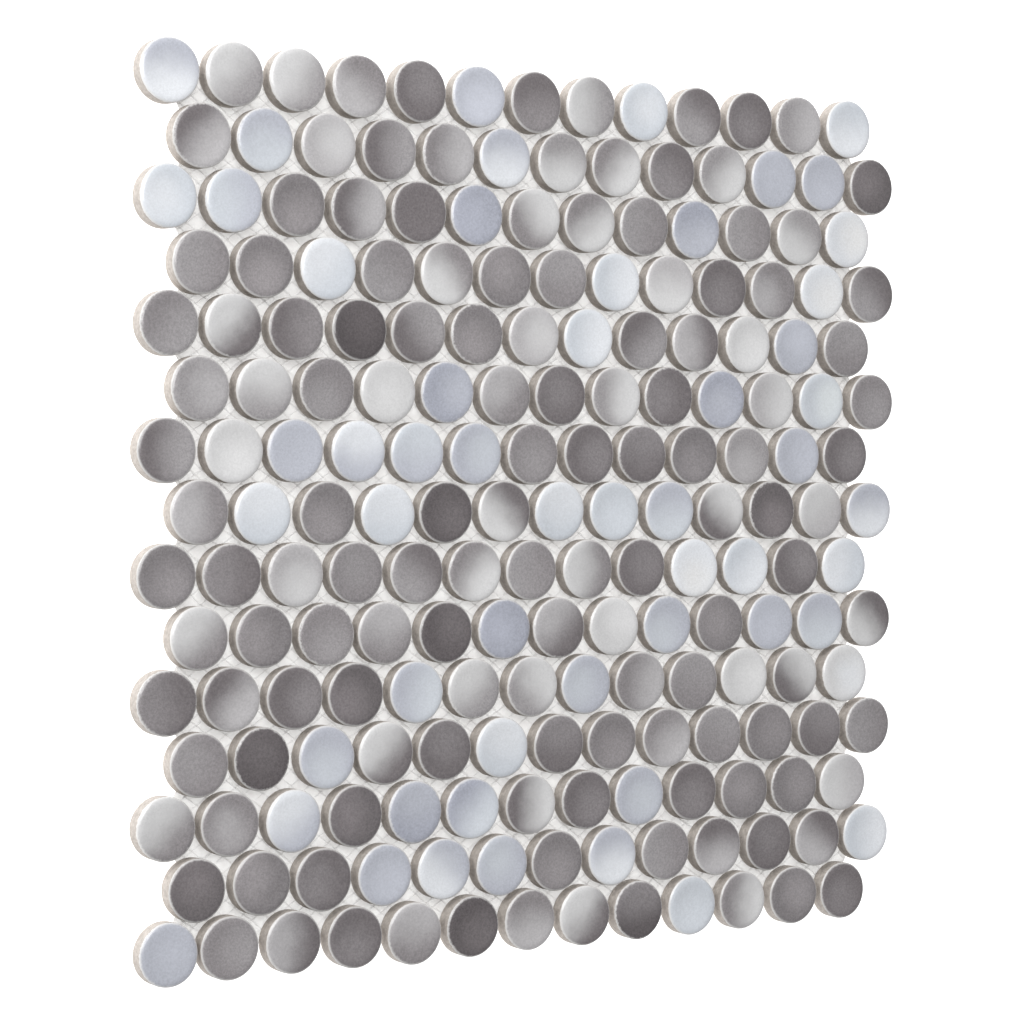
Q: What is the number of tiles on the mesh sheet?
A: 195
